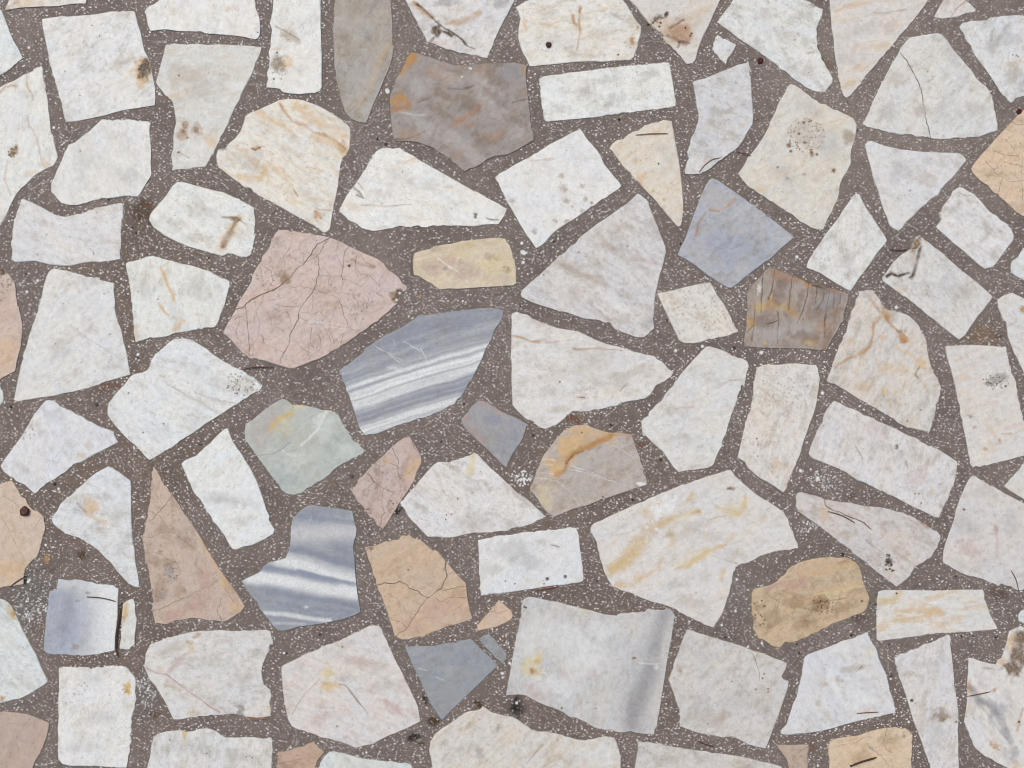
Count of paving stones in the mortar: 95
